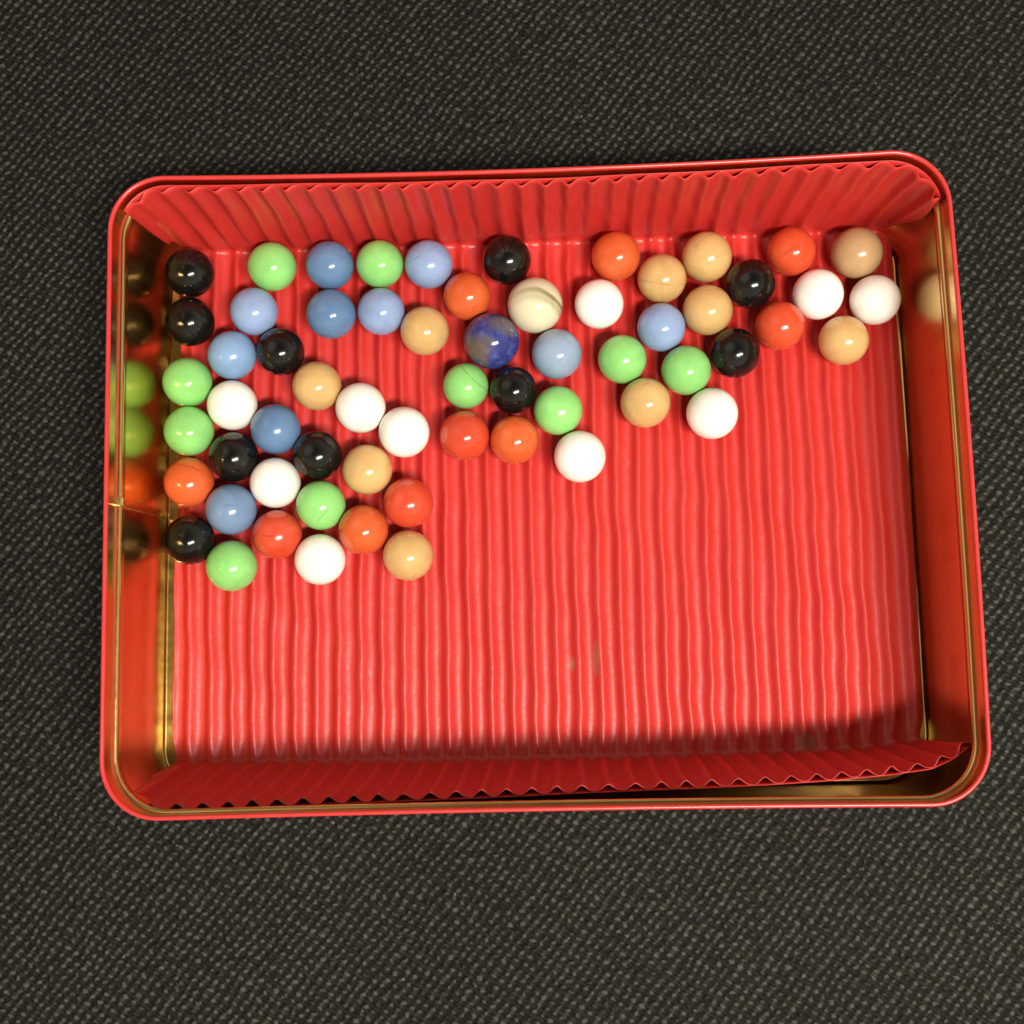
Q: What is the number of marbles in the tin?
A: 62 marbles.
